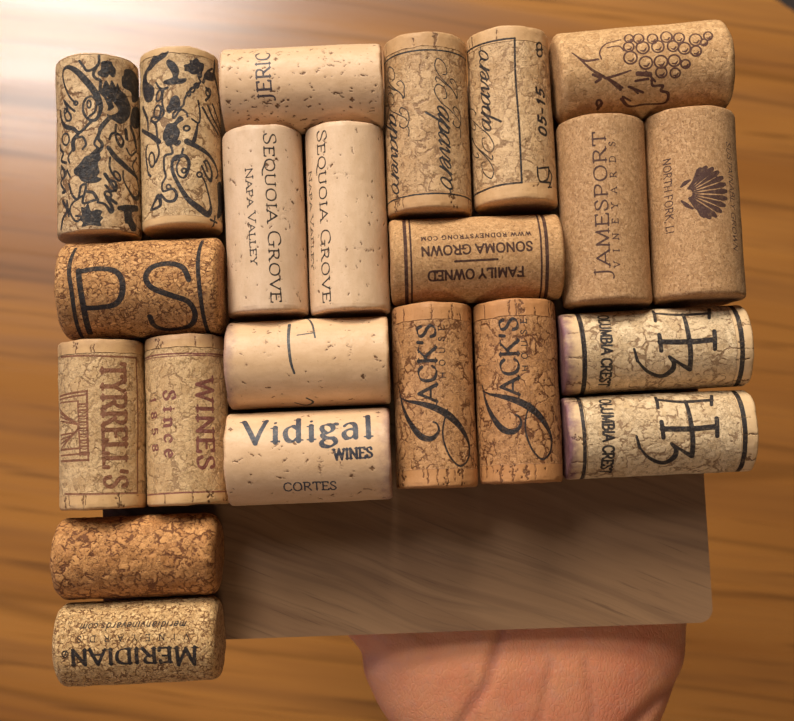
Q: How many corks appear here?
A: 22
